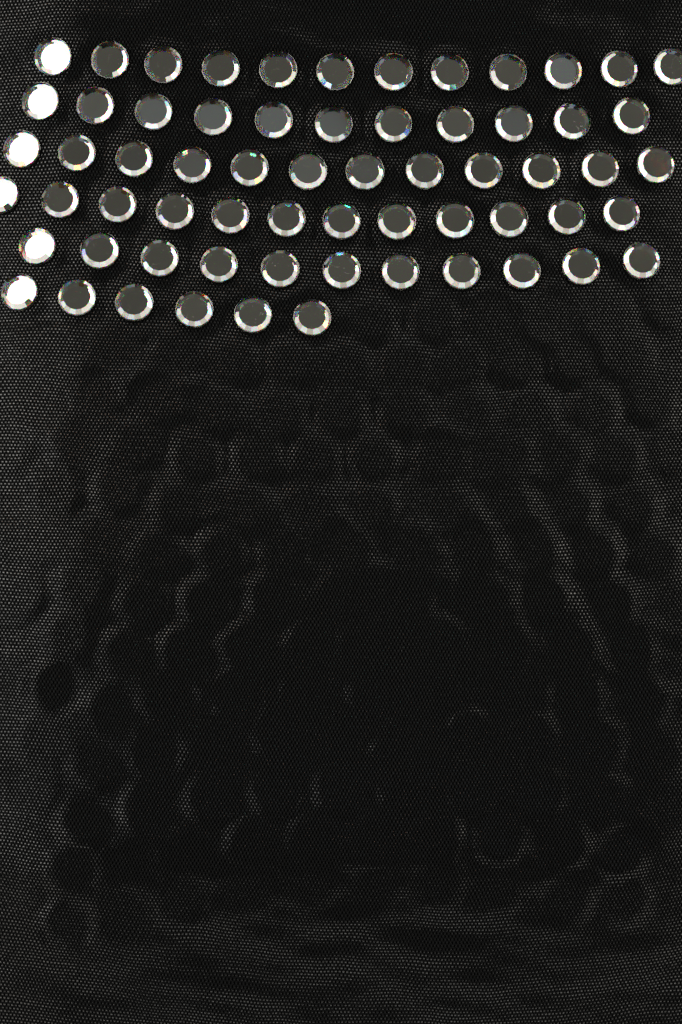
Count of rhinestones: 64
